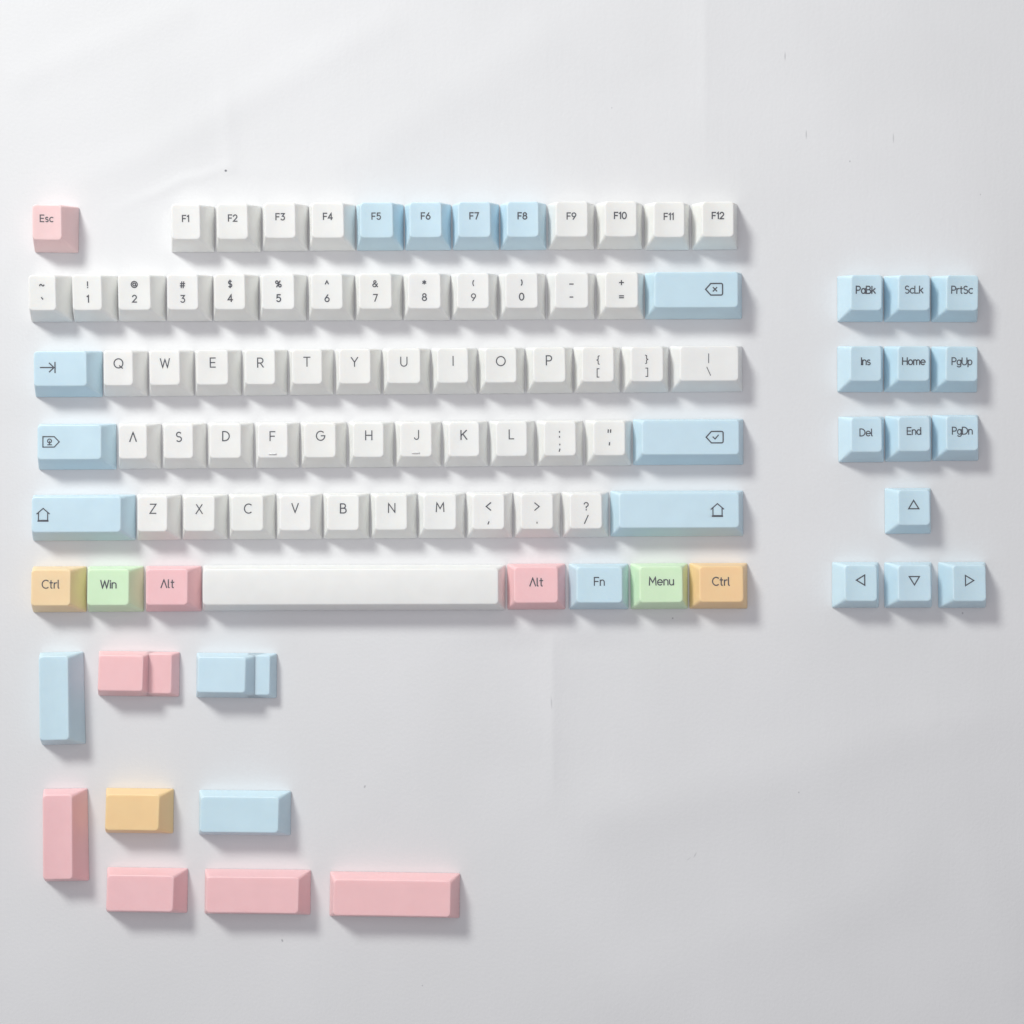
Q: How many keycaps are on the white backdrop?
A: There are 96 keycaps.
